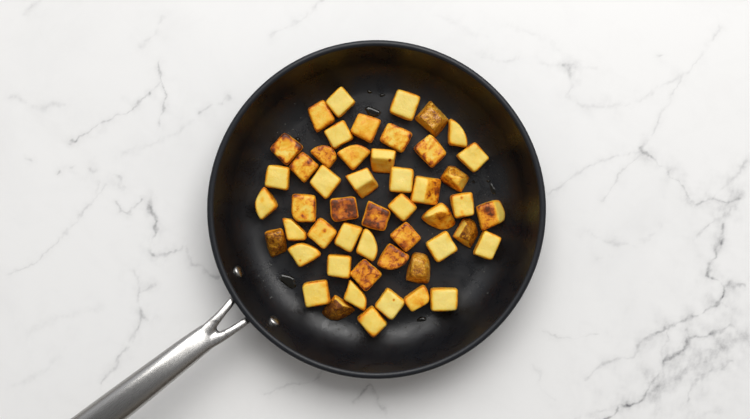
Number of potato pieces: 50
